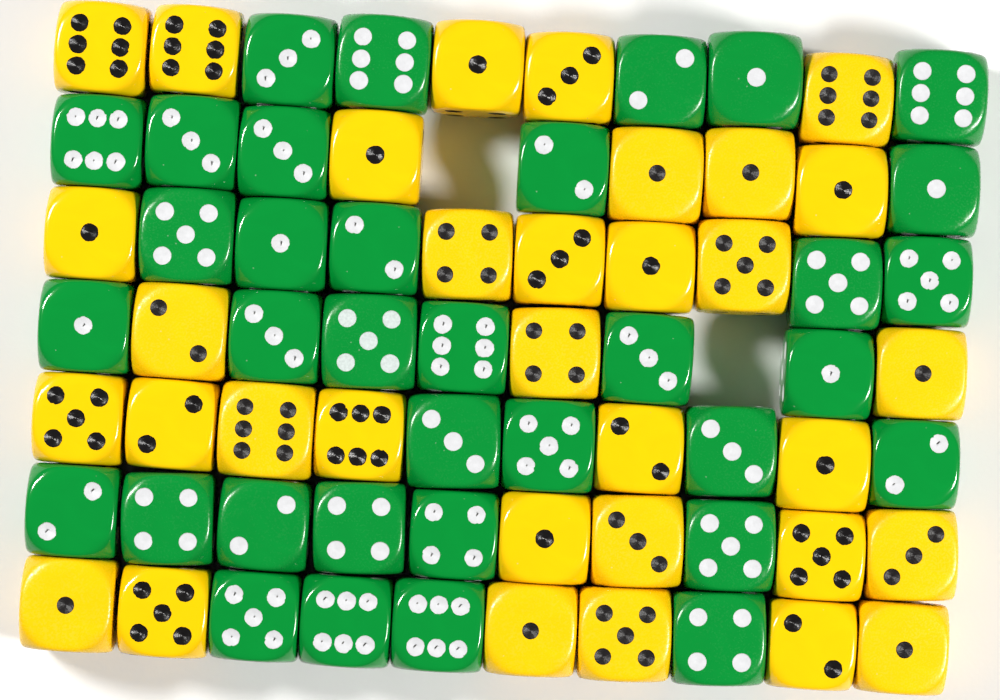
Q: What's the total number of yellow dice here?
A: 33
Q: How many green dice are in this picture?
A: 35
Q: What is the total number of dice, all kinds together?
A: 68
